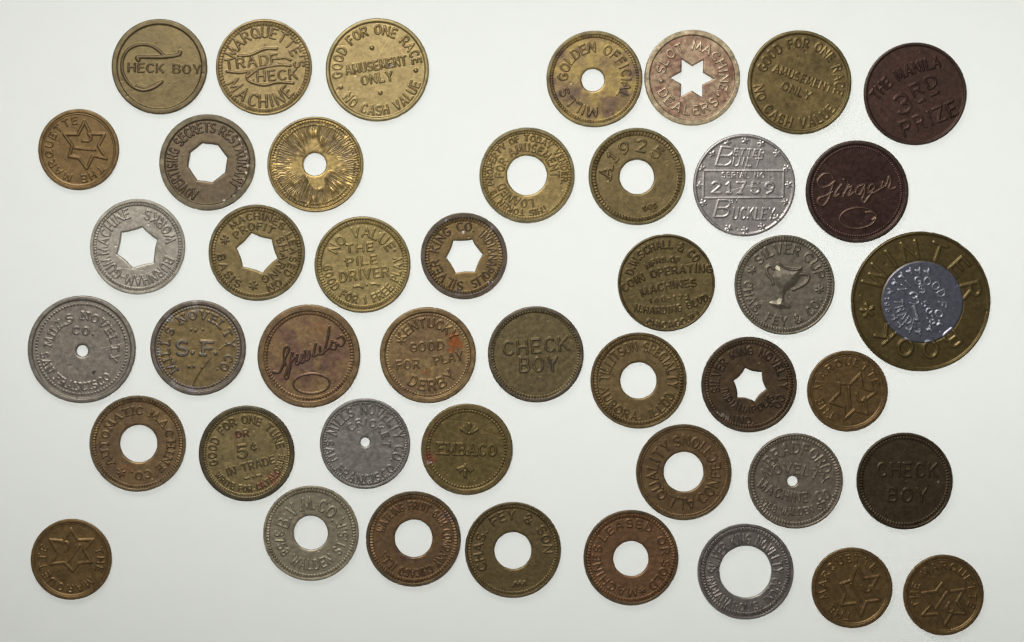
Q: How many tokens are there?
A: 44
